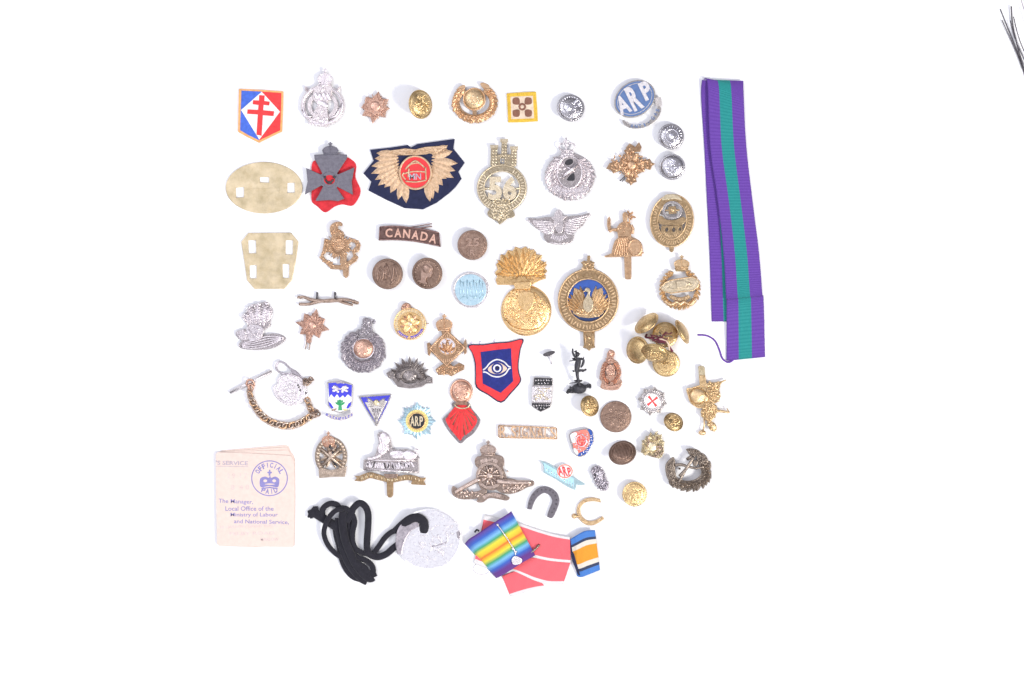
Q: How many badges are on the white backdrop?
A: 44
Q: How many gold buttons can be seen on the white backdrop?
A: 10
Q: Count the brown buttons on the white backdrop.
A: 5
